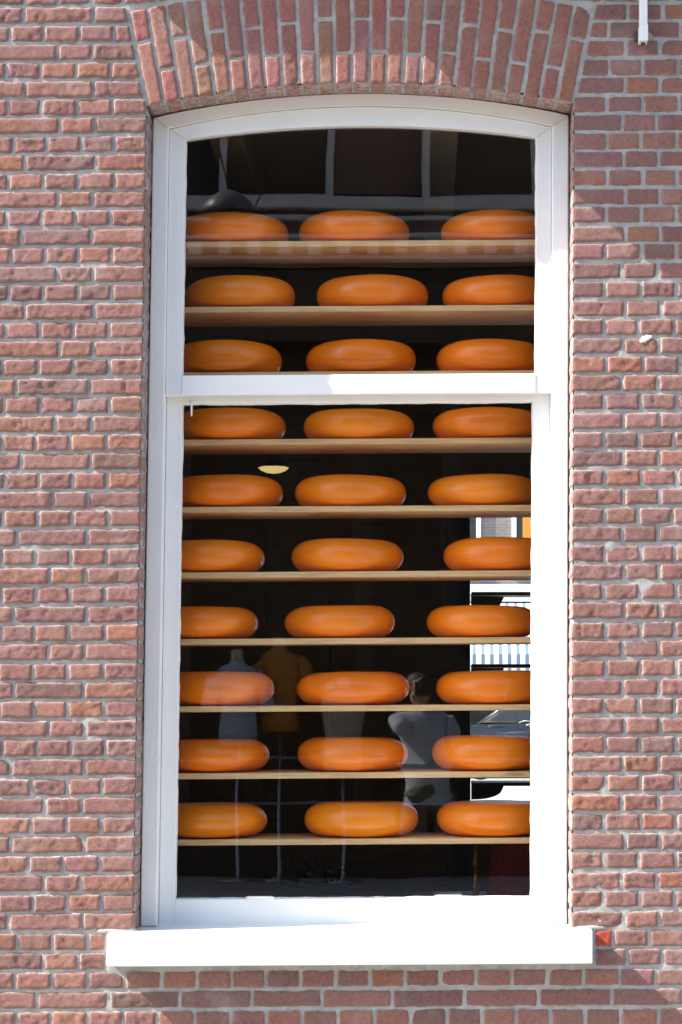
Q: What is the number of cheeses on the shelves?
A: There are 30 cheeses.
